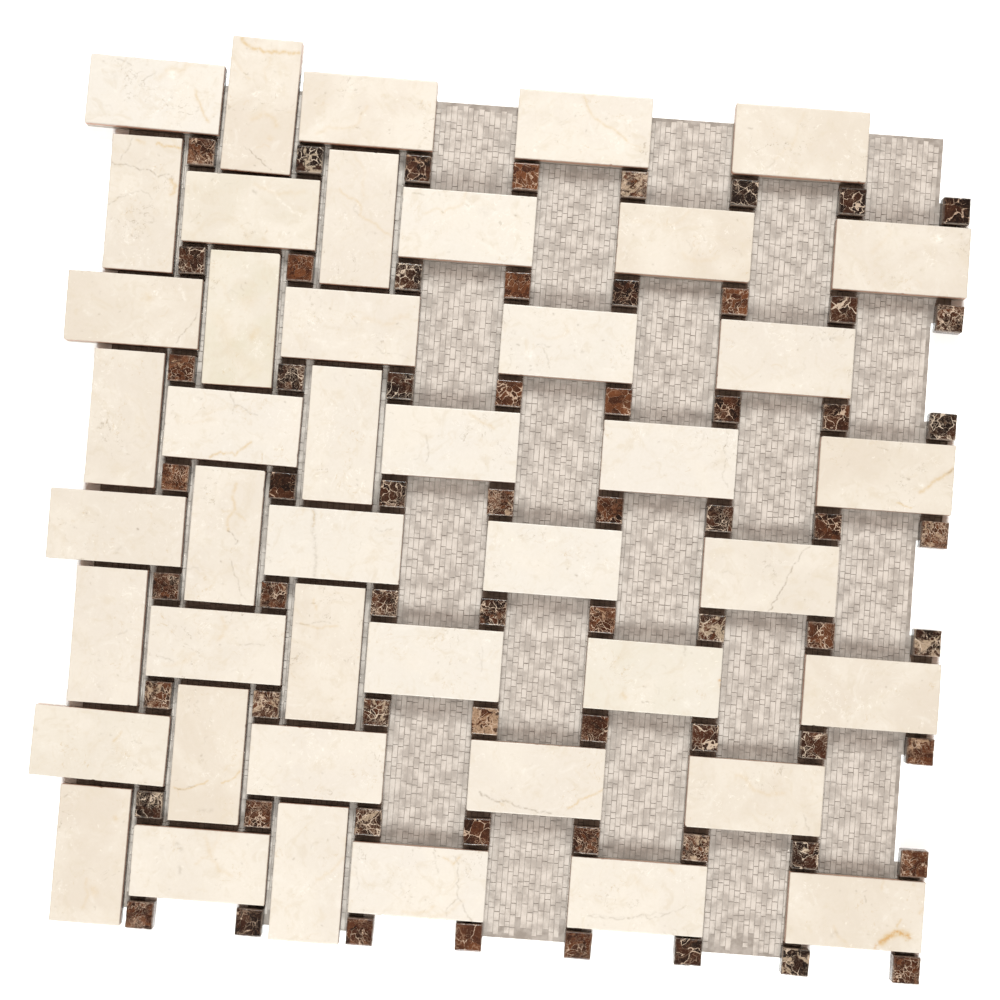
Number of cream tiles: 44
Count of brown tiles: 64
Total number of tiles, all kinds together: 108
